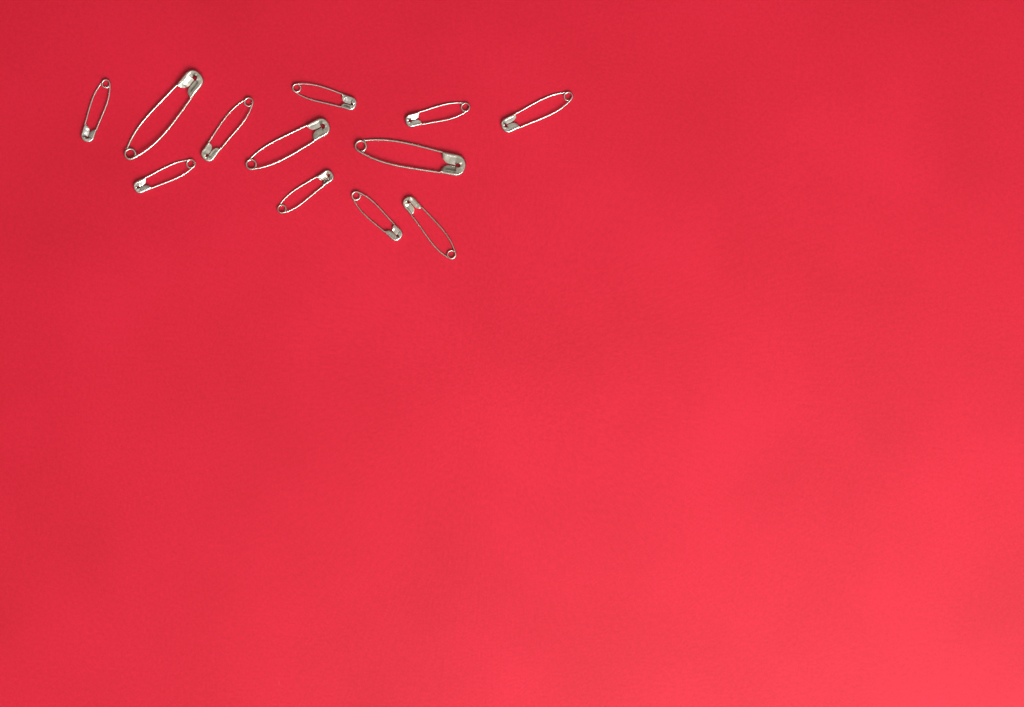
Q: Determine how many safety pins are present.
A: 12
